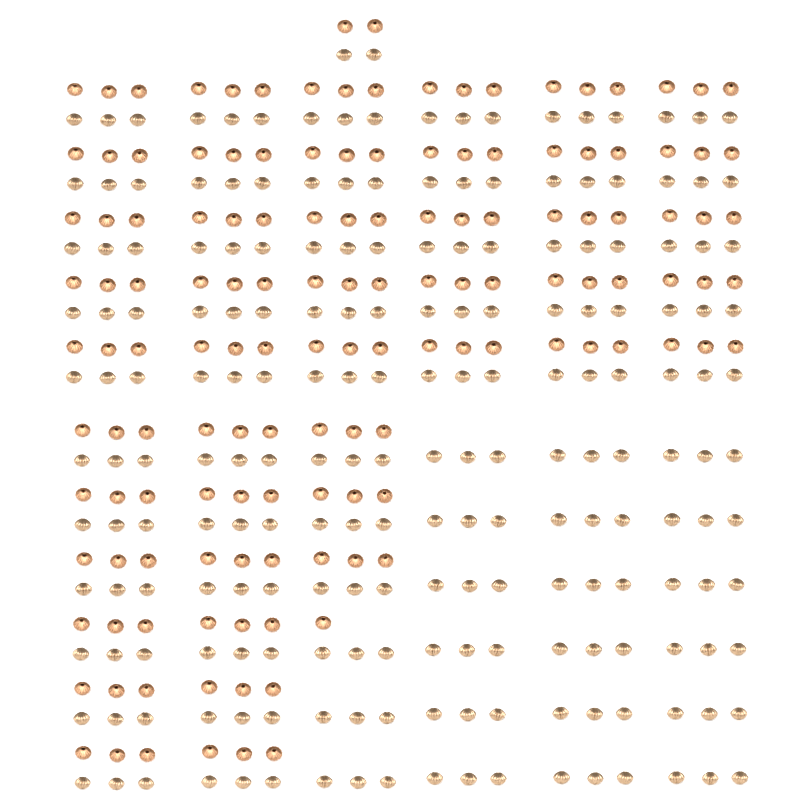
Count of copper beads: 138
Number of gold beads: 200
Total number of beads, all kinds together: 338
